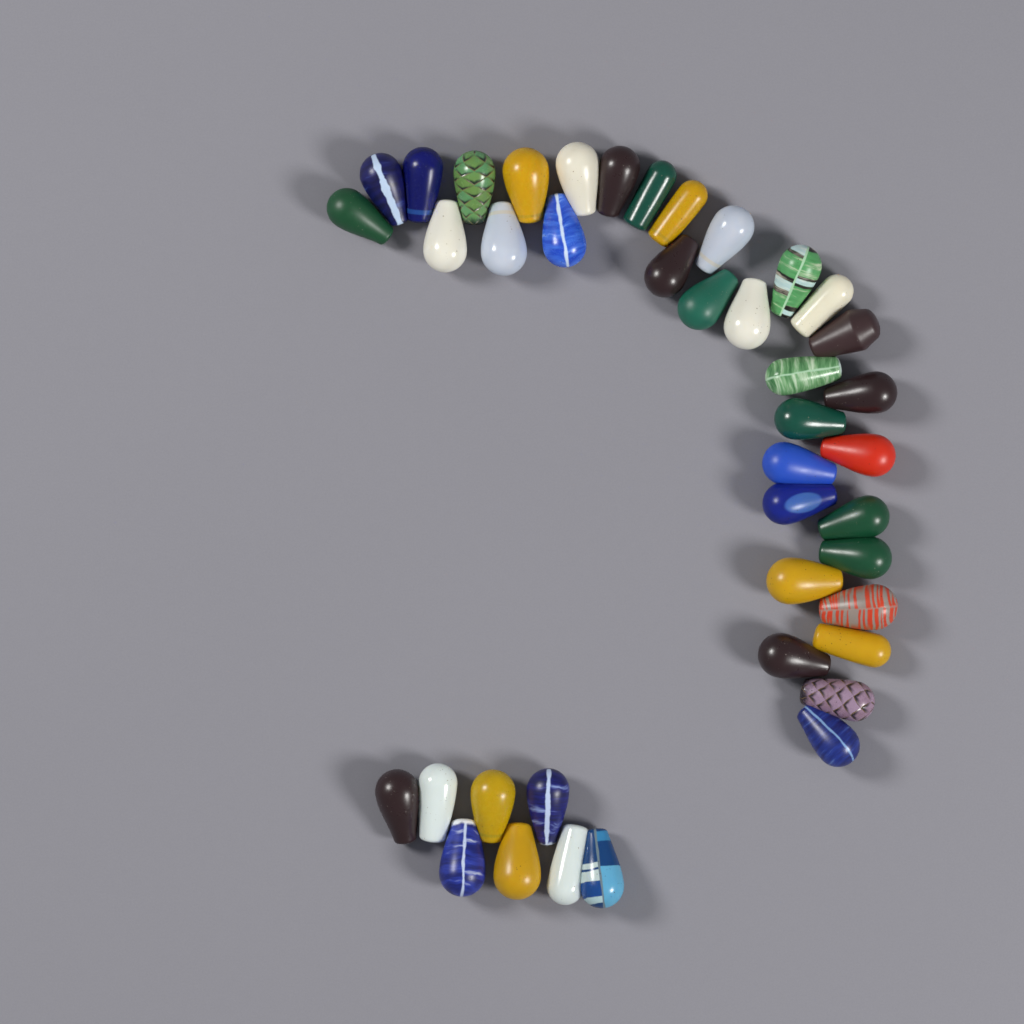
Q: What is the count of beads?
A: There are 41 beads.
